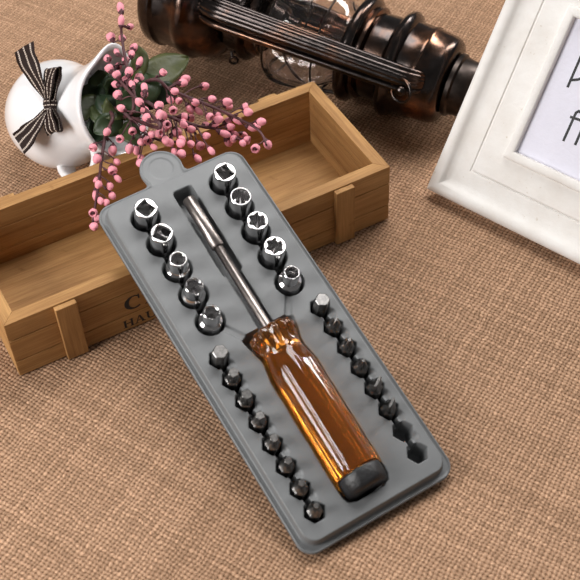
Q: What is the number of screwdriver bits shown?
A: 14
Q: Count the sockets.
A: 10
